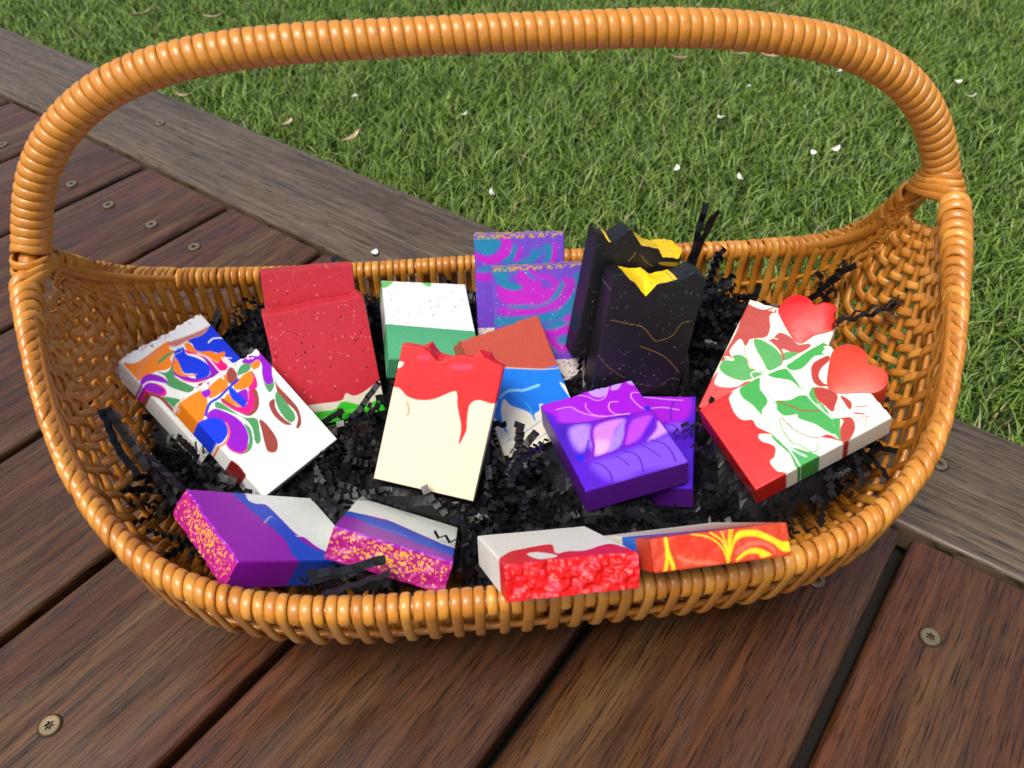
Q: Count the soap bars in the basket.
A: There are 19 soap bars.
